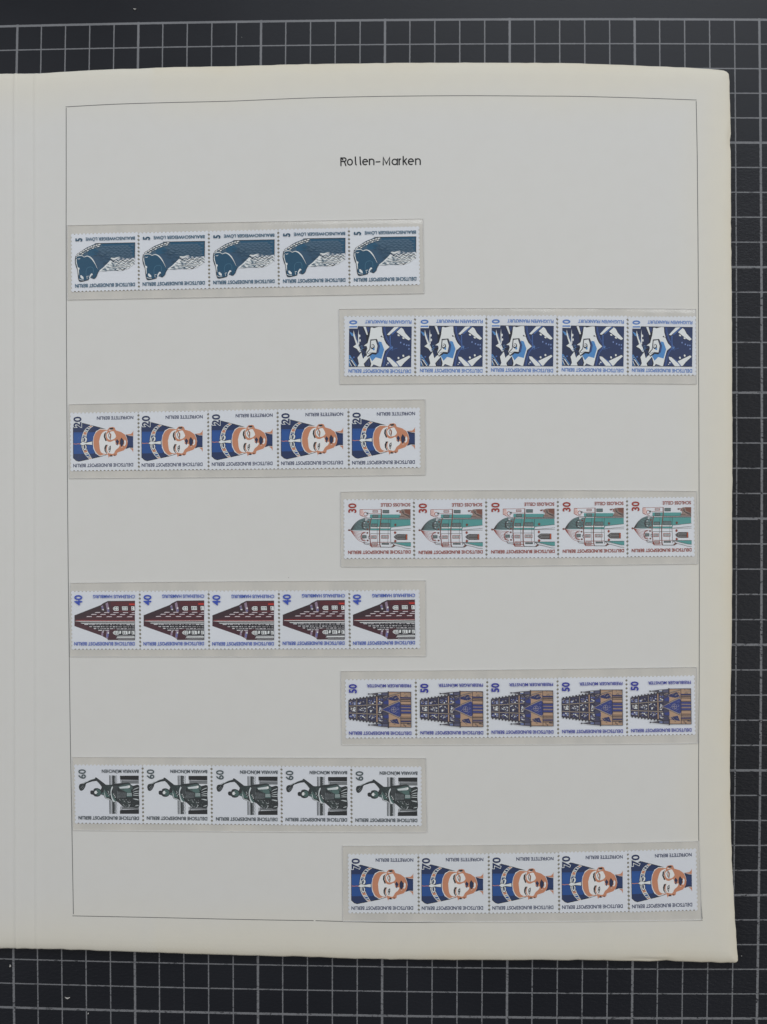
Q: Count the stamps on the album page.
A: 40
